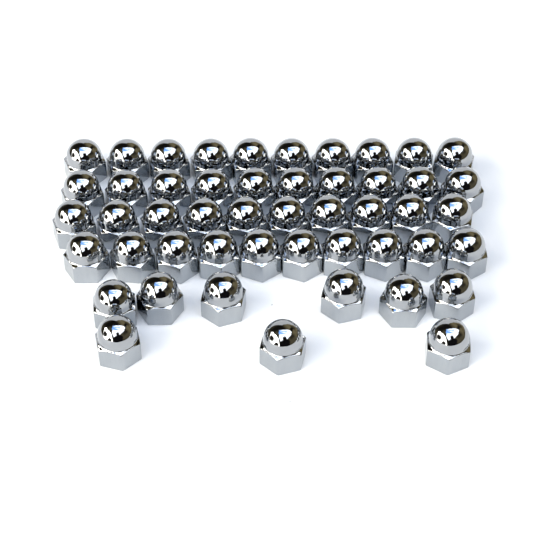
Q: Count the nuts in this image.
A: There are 49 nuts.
